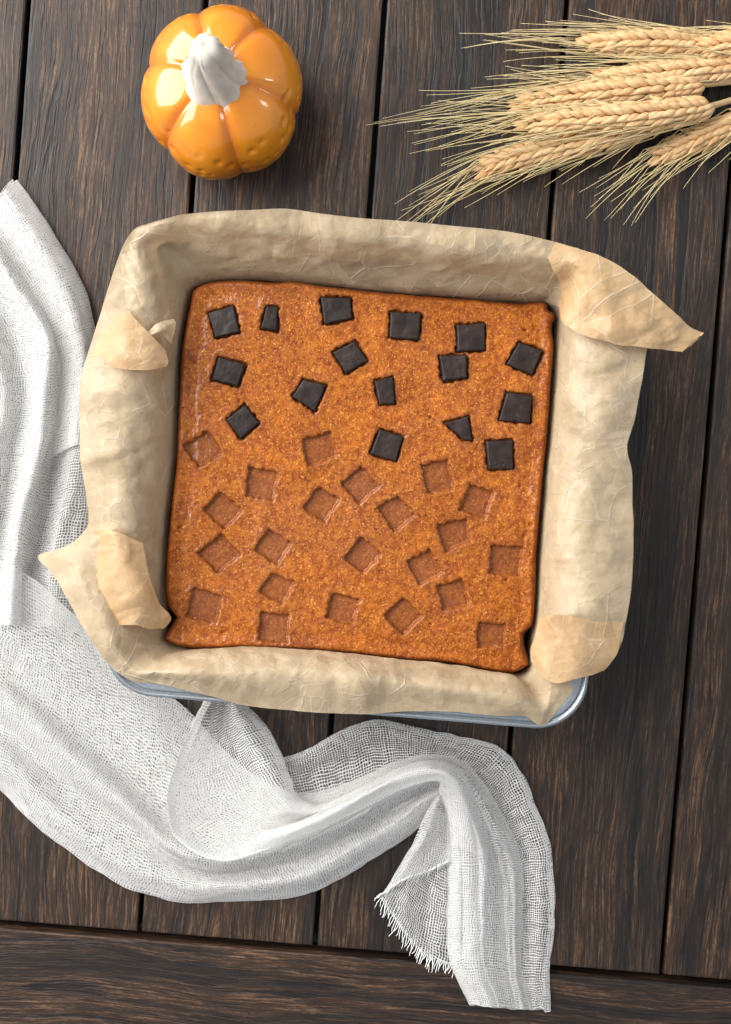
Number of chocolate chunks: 16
